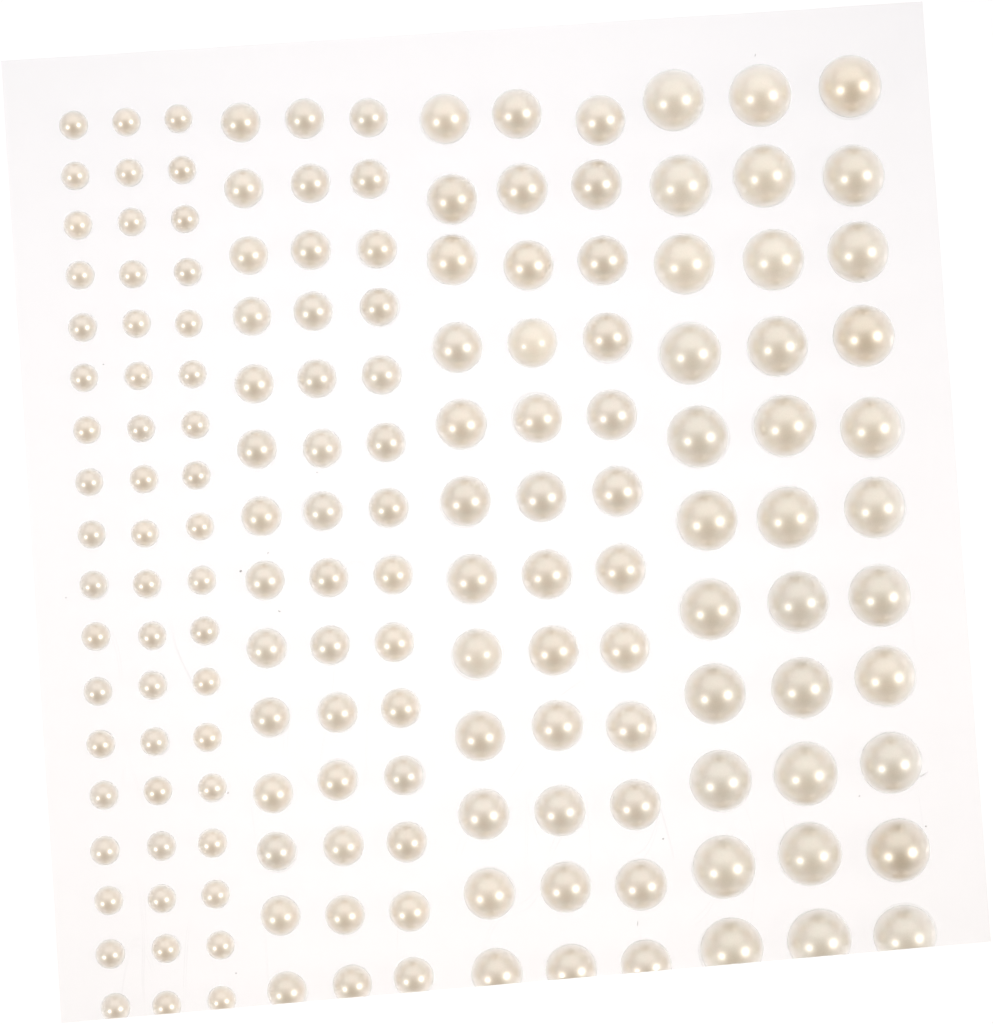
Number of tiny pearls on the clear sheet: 54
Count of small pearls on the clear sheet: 42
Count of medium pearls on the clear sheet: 36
